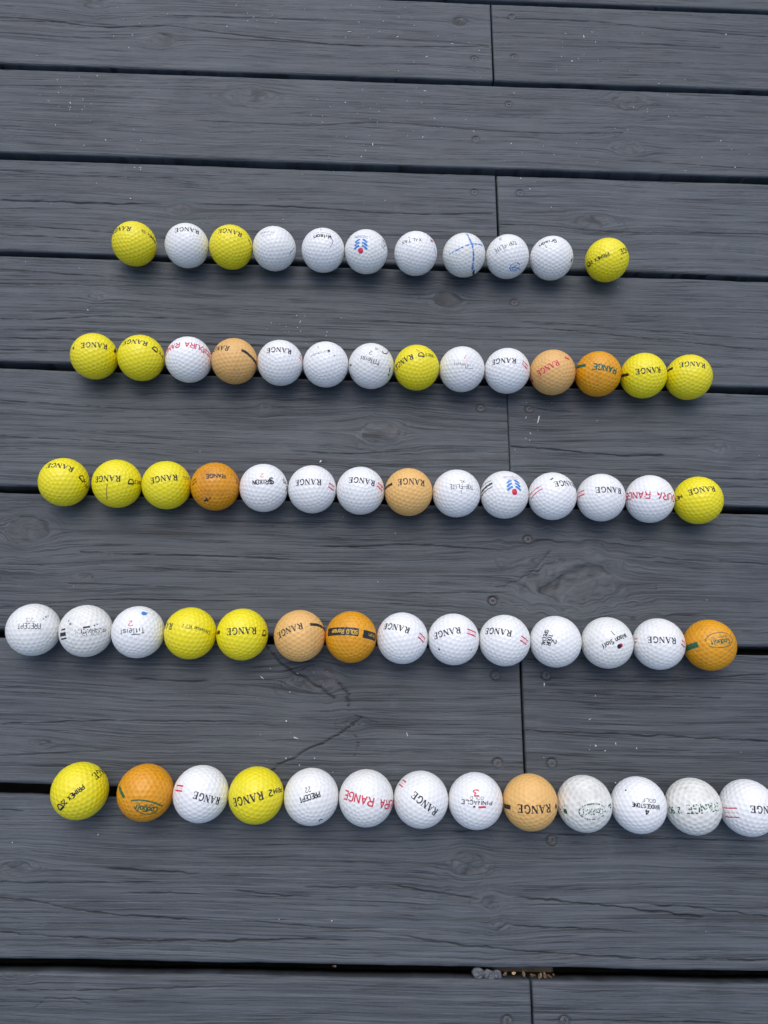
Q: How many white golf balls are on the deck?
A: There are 40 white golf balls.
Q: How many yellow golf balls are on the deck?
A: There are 16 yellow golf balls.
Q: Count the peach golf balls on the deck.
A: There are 5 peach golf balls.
